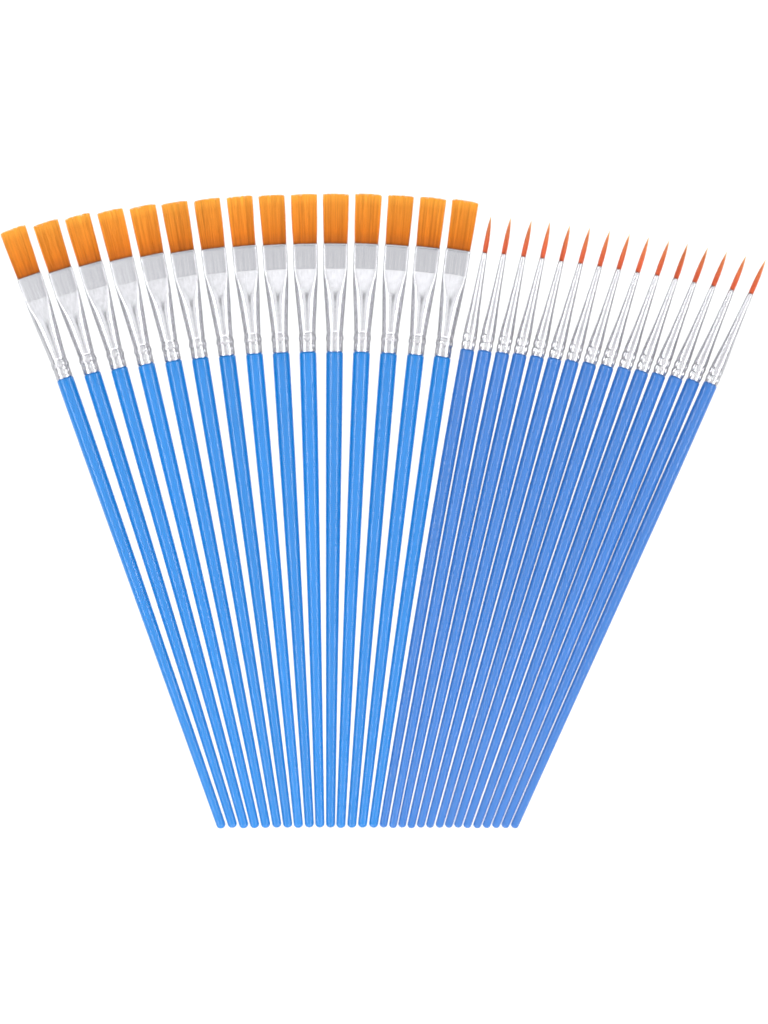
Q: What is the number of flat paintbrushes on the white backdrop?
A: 15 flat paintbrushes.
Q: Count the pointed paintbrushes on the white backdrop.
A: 15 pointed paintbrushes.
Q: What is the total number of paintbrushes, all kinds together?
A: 30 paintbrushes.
